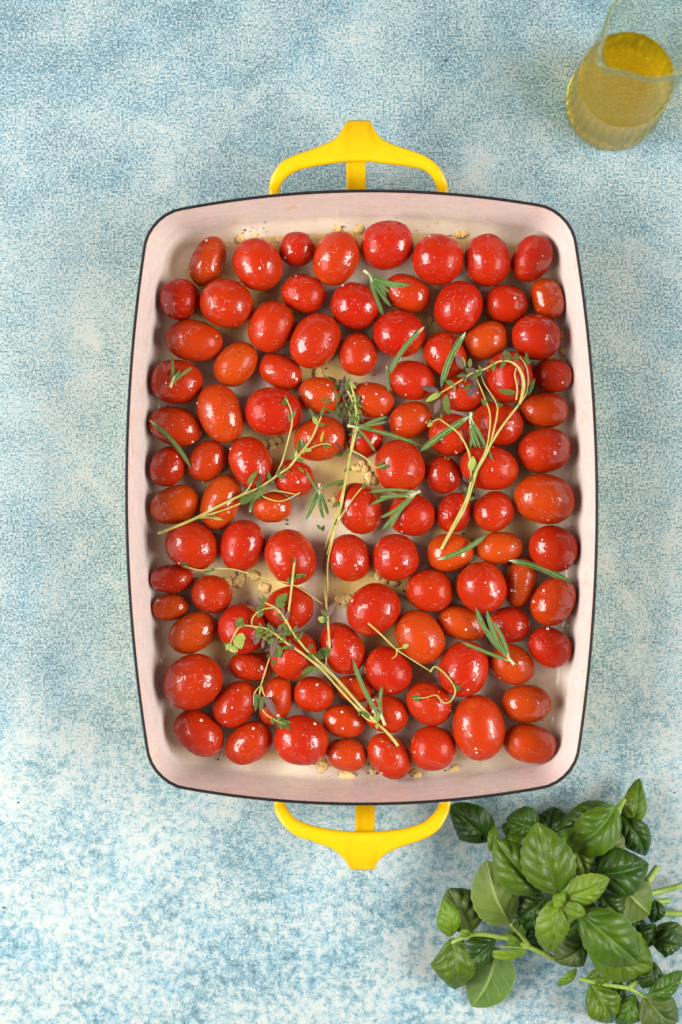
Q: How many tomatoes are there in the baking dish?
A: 104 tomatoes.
